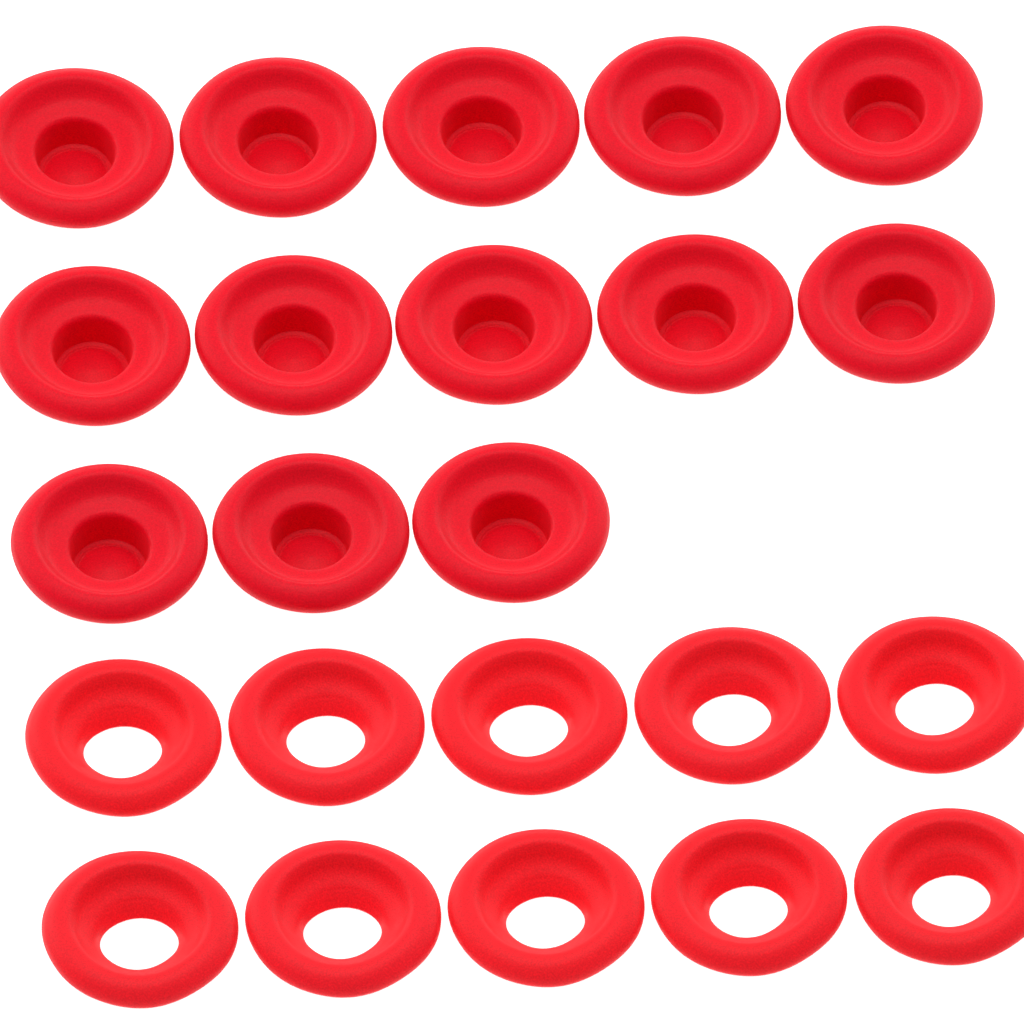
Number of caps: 13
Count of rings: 10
